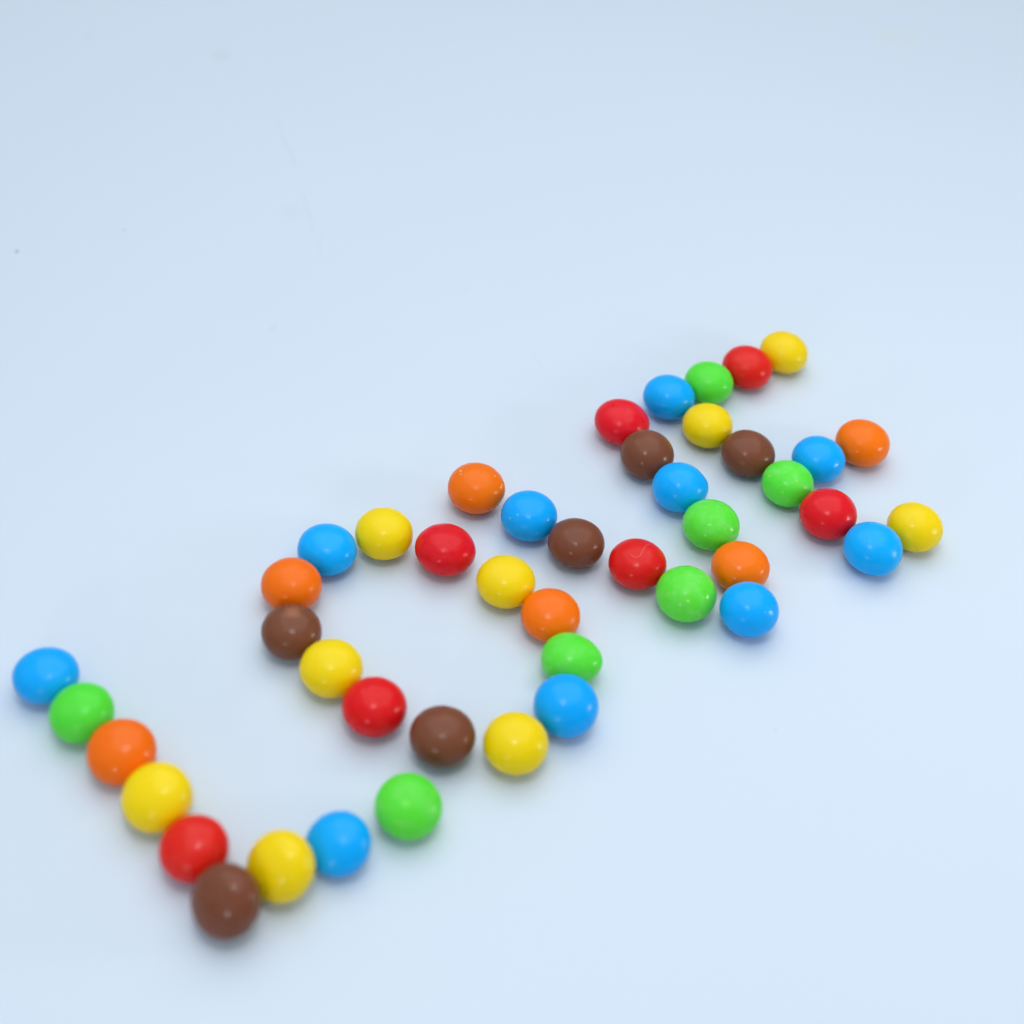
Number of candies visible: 45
